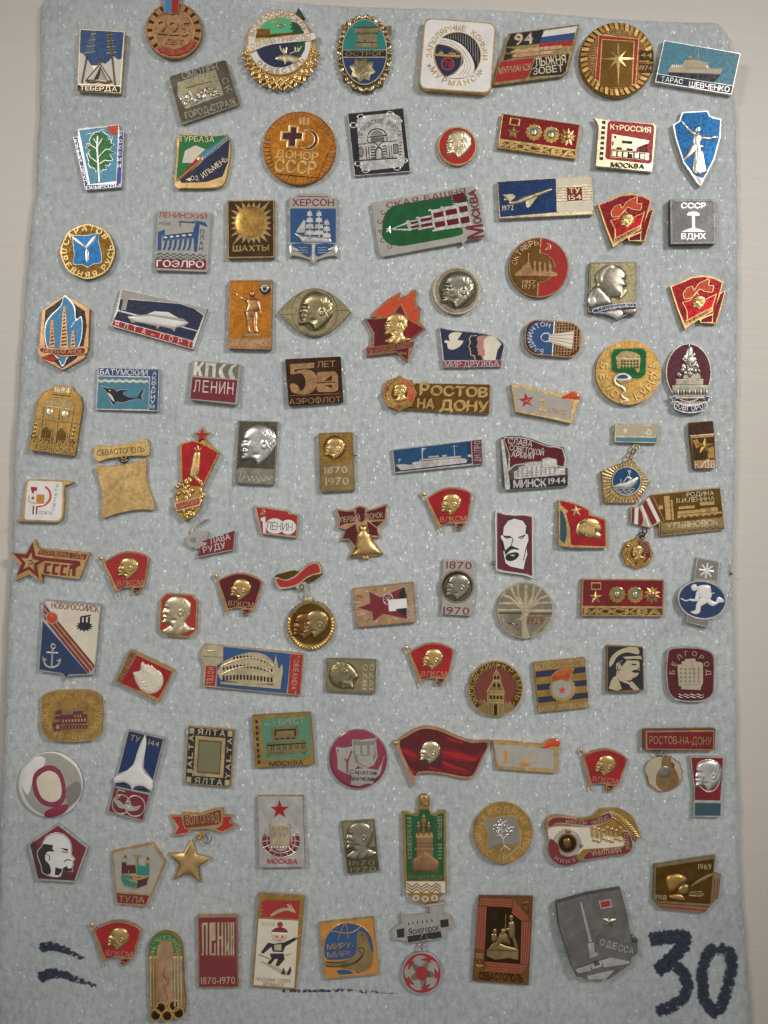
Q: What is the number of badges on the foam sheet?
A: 107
